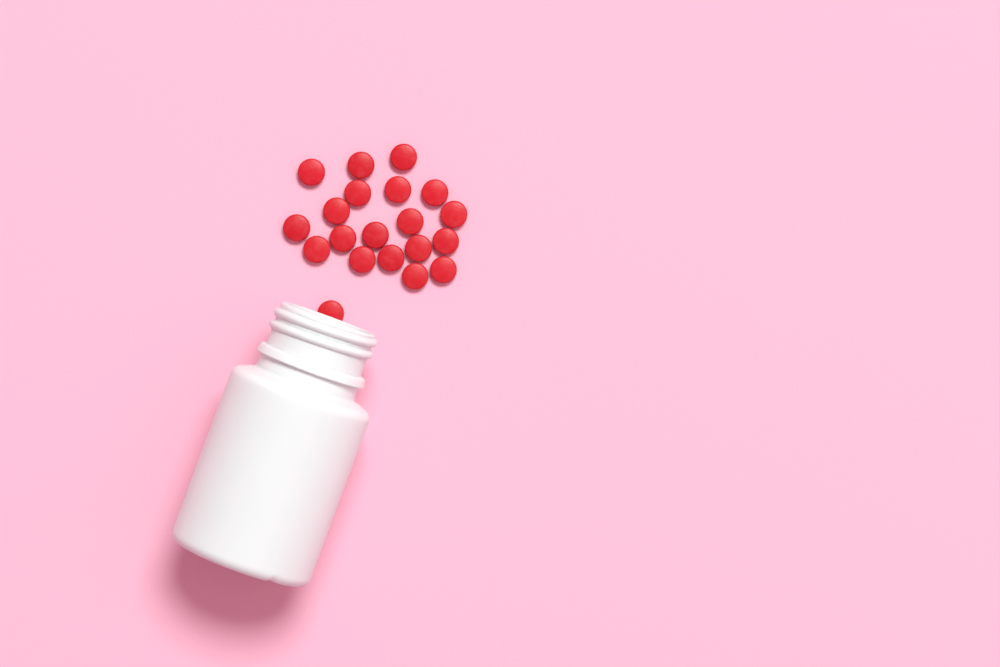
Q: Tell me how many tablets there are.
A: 20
